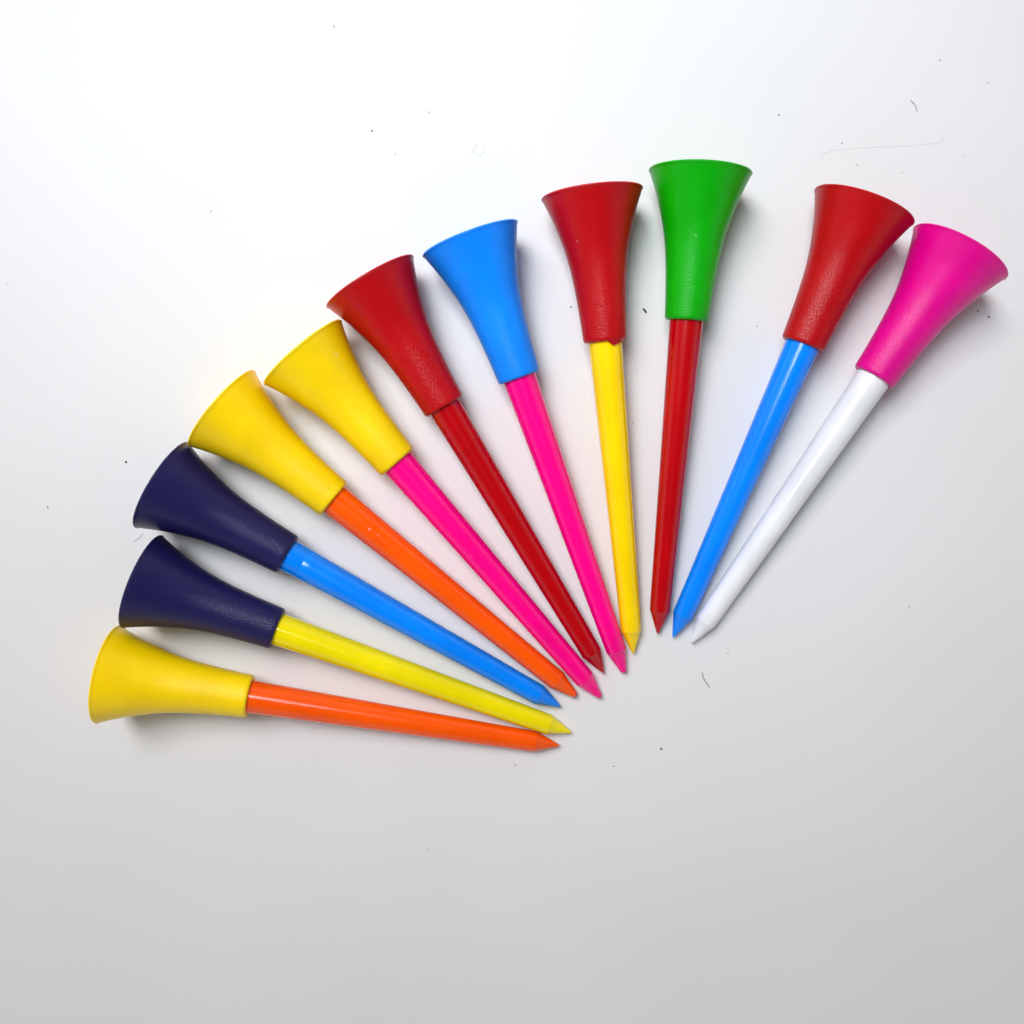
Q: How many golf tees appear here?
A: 11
